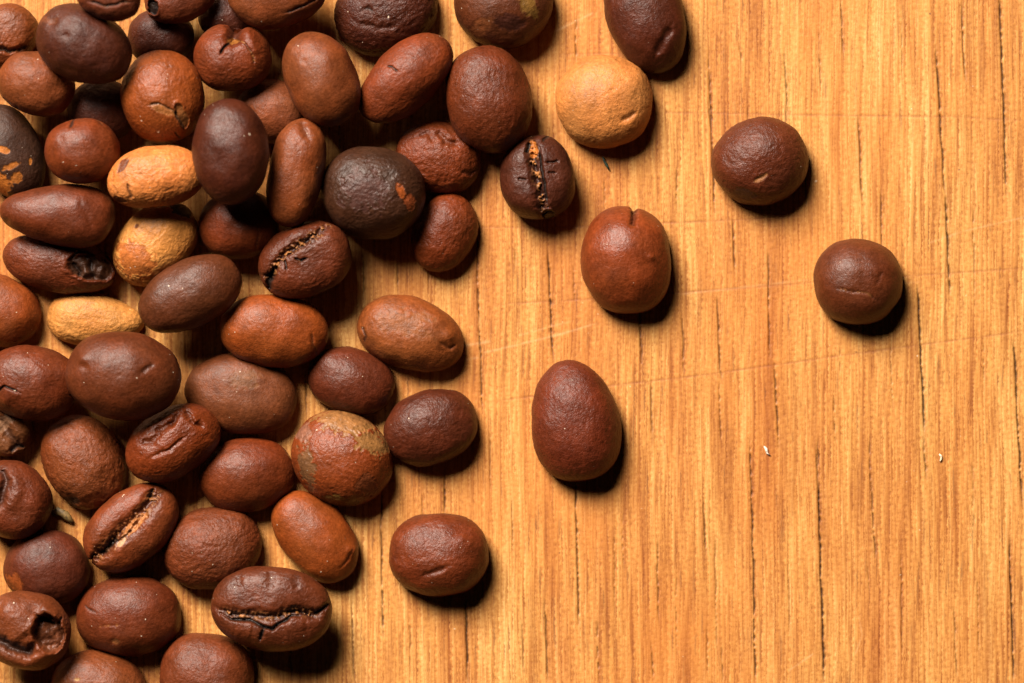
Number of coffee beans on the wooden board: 63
